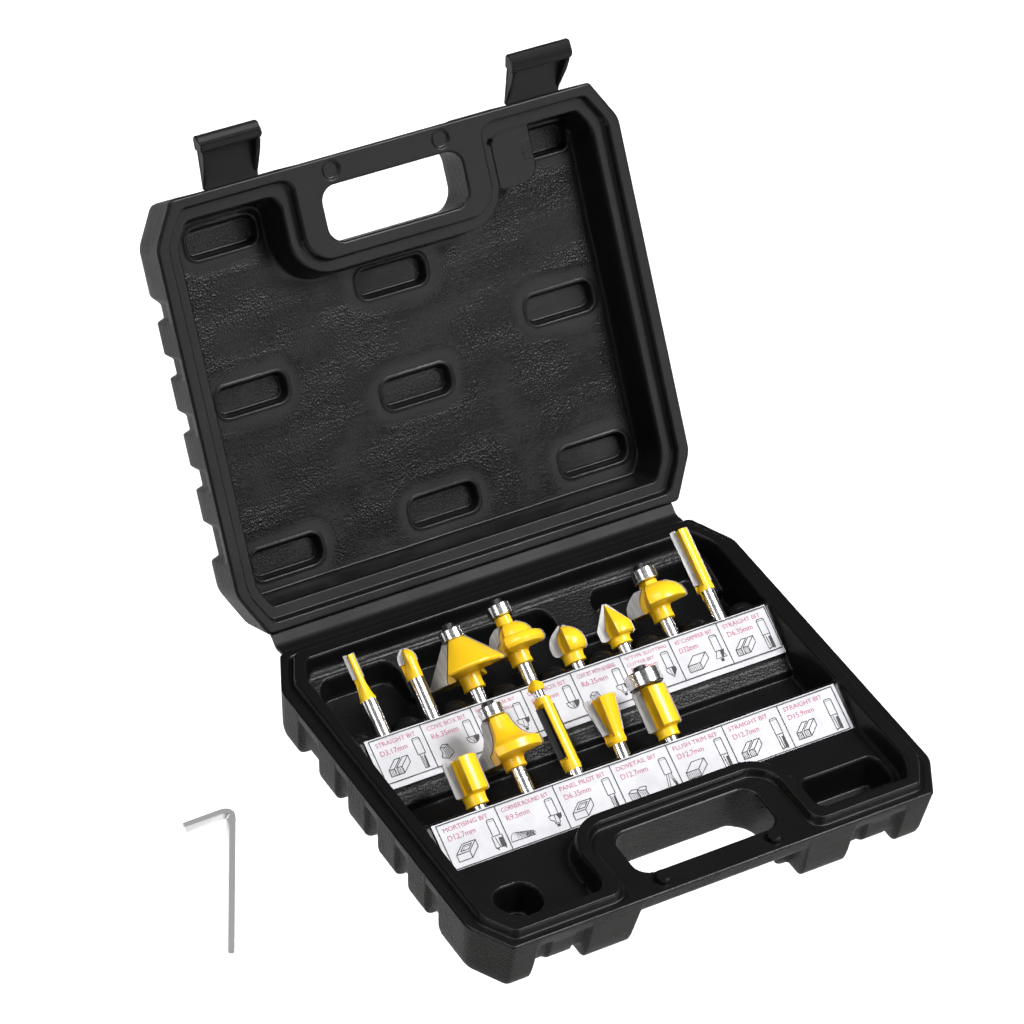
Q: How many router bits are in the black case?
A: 13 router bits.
